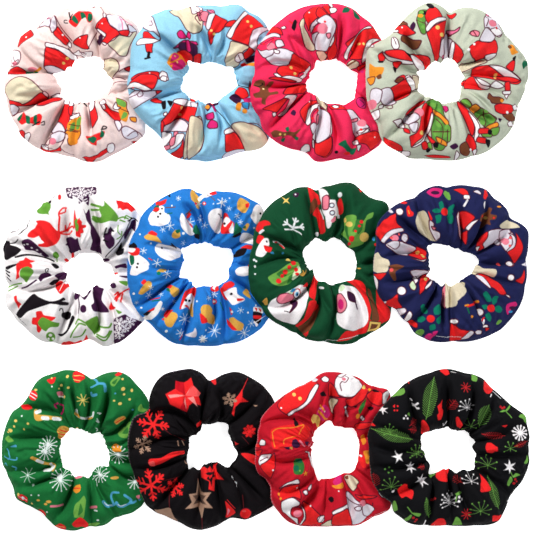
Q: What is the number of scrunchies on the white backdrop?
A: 12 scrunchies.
